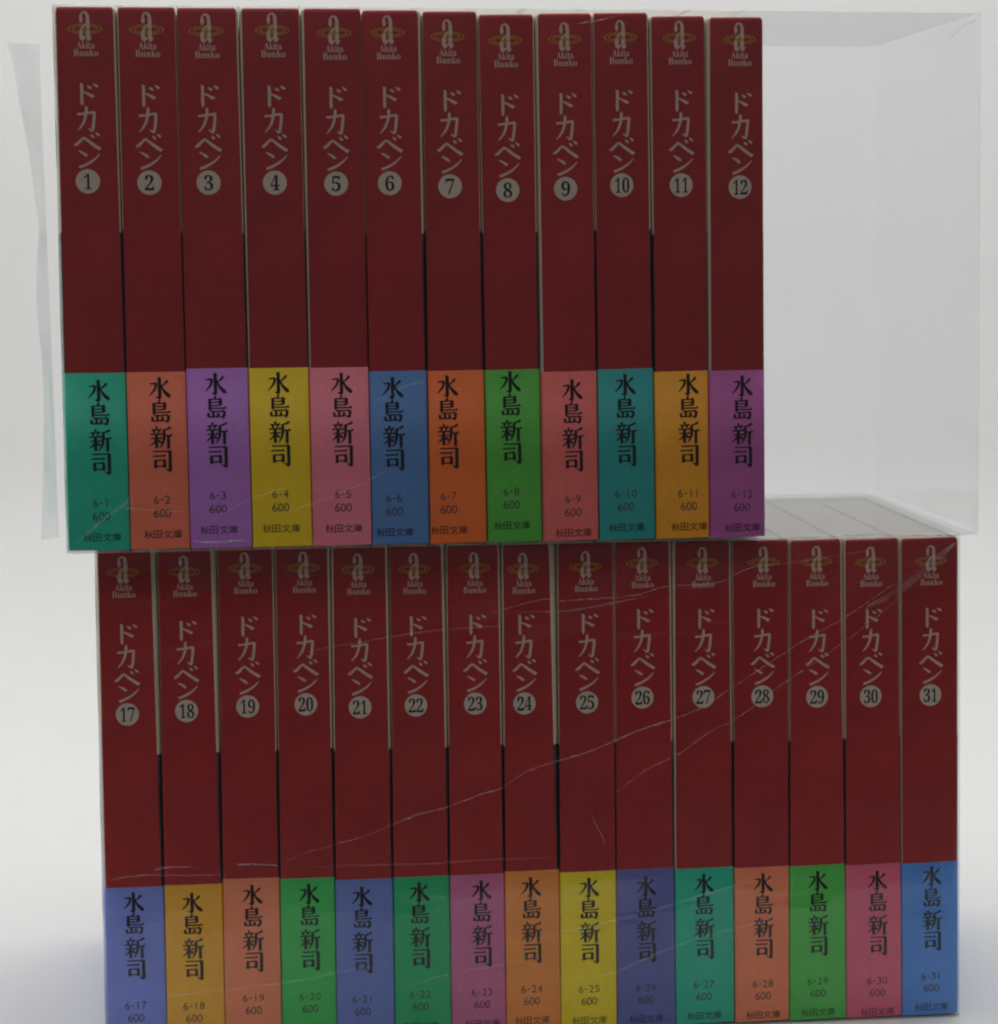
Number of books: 27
